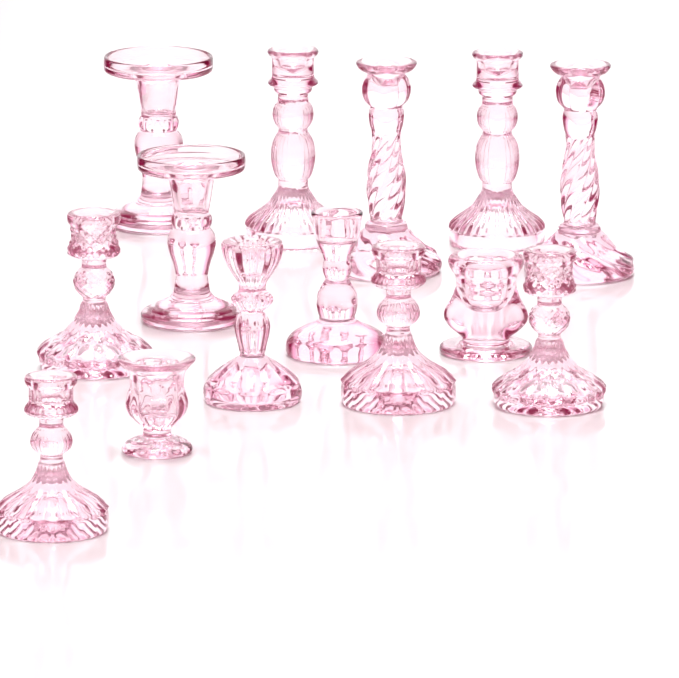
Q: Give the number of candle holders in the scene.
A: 14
